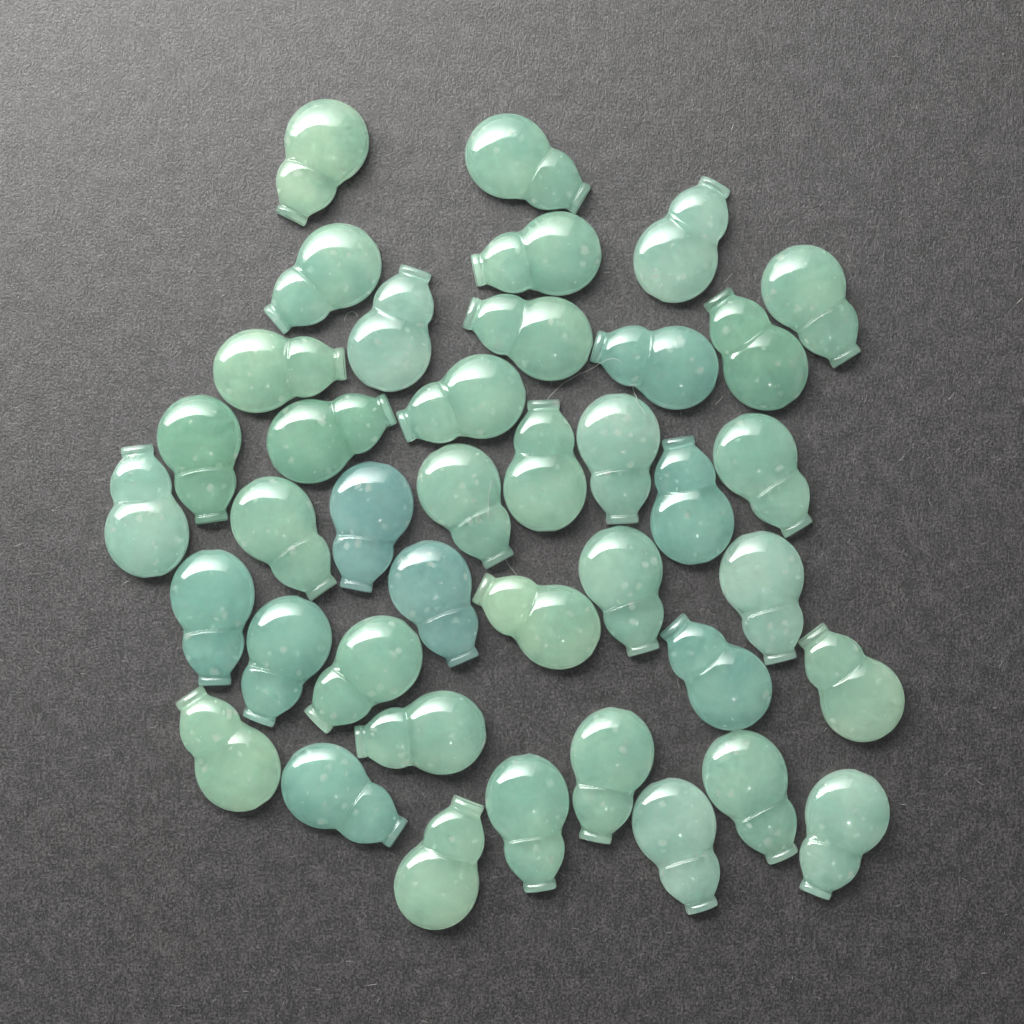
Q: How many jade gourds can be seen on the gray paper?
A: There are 40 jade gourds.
